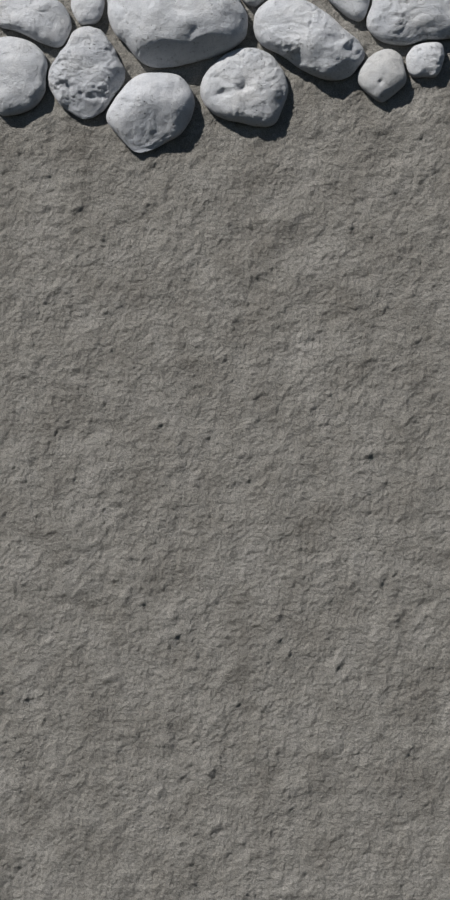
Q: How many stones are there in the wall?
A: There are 13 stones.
